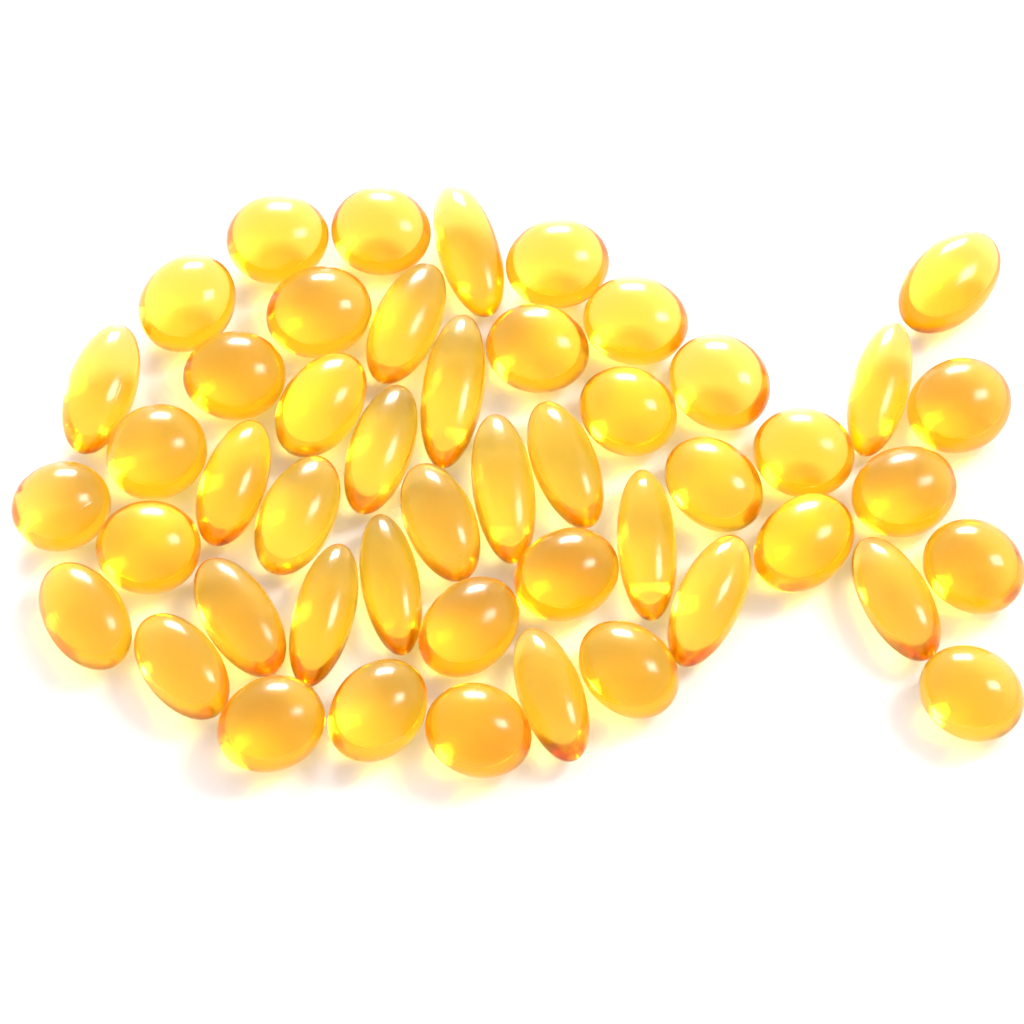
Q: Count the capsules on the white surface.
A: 48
